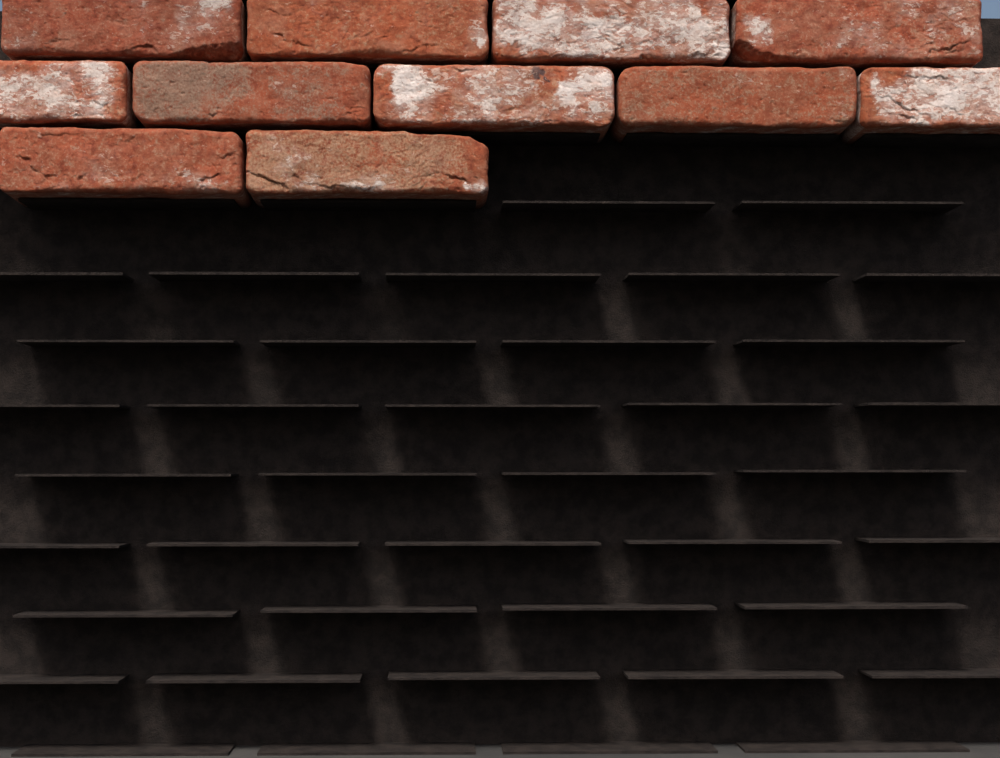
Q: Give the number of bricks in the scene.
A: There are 11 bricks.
